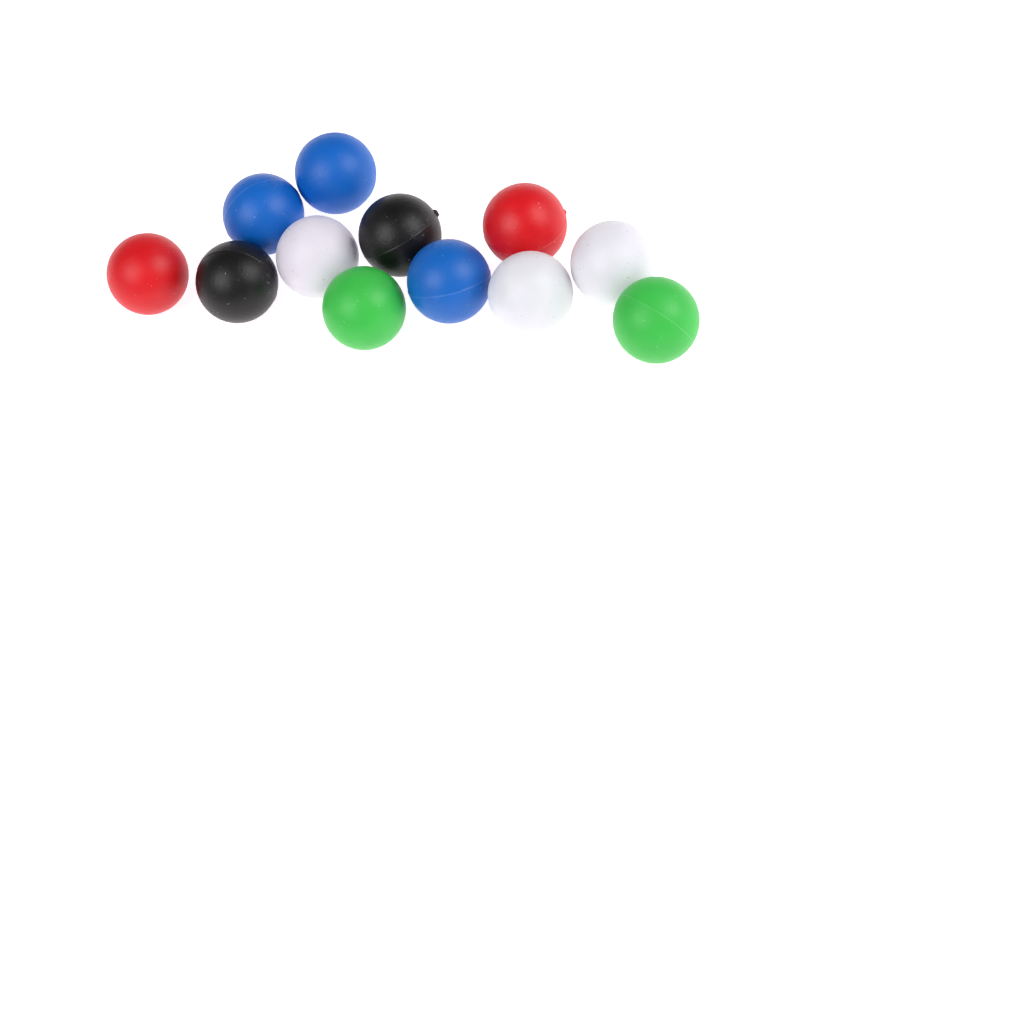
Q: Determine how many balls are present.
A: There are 12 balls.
